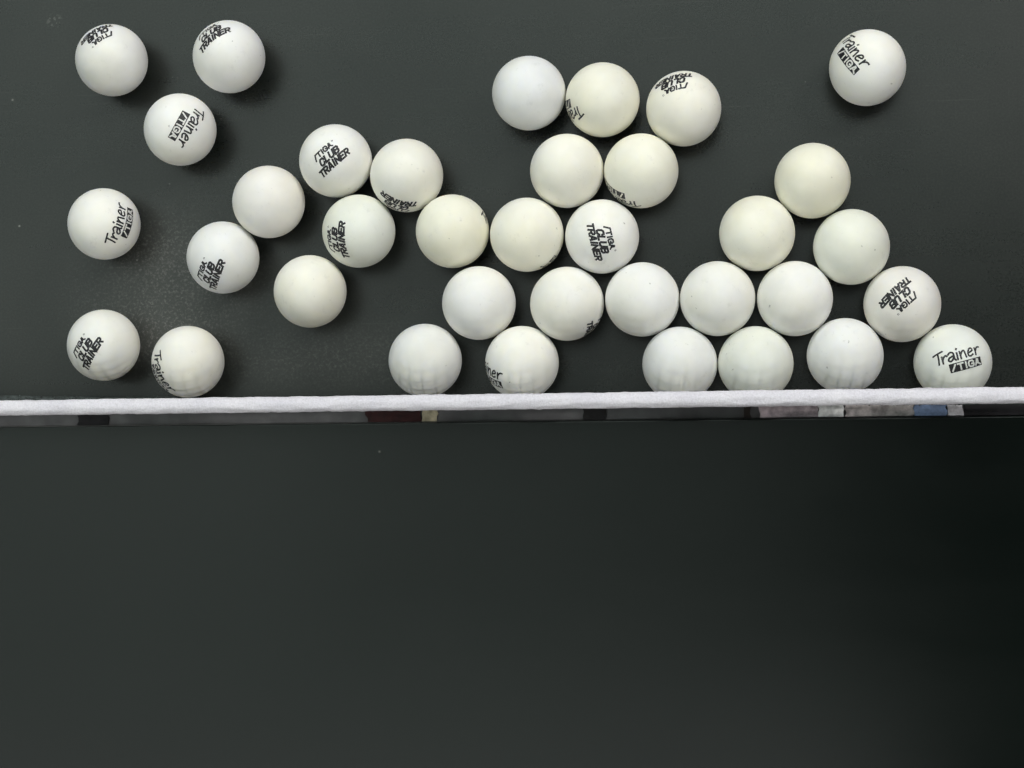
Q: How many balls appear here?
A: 36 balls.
